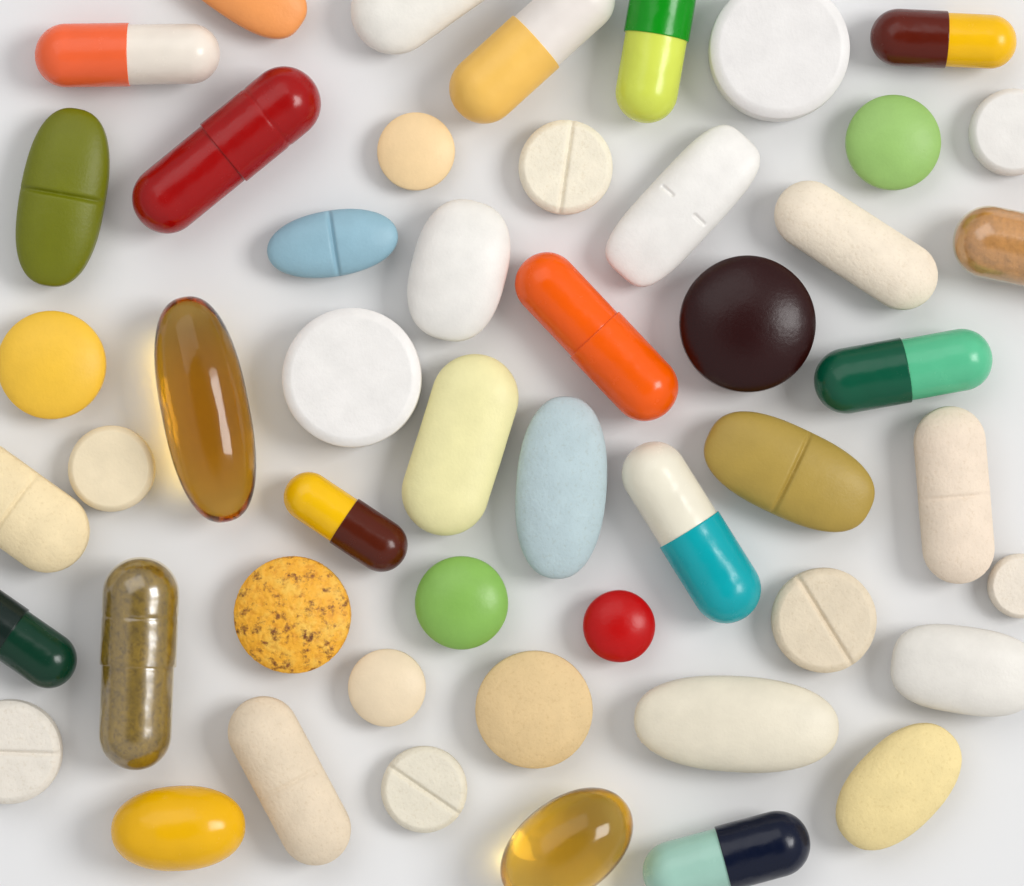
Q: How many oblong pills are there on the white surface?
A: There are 32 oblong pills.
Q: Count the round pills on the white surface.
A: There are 18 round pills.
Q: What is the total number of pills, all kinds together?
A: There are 50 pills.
